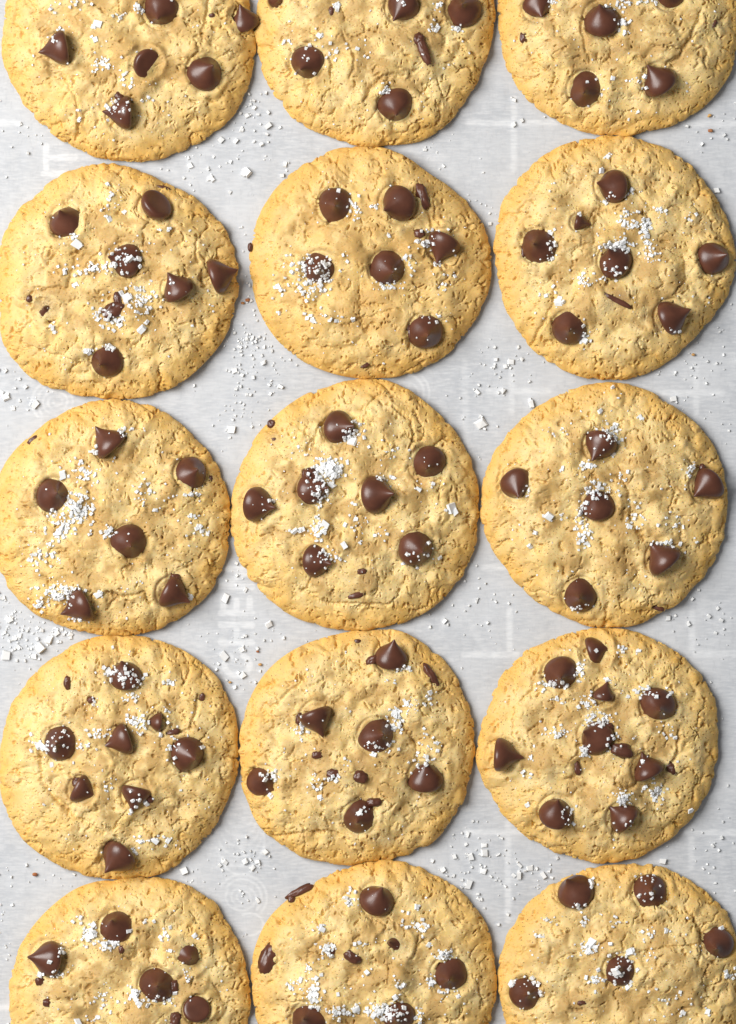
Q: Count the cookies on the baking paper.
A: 15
